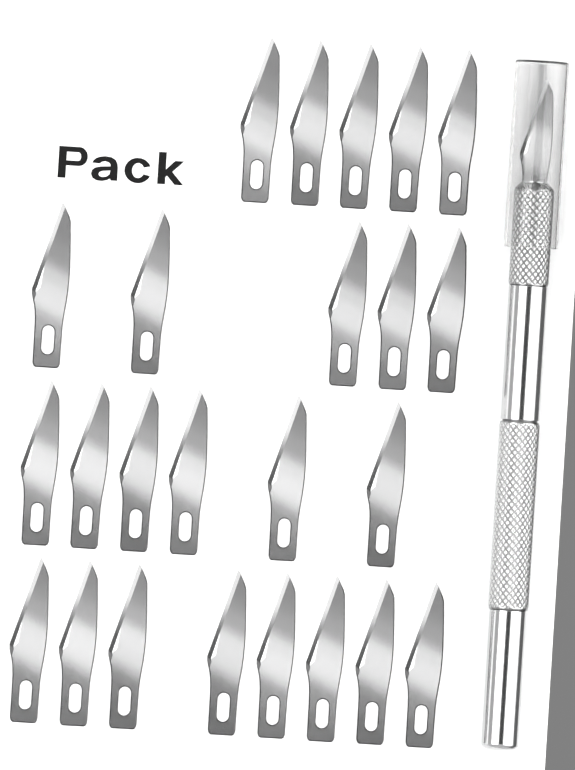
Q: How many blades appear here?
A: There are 25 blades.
